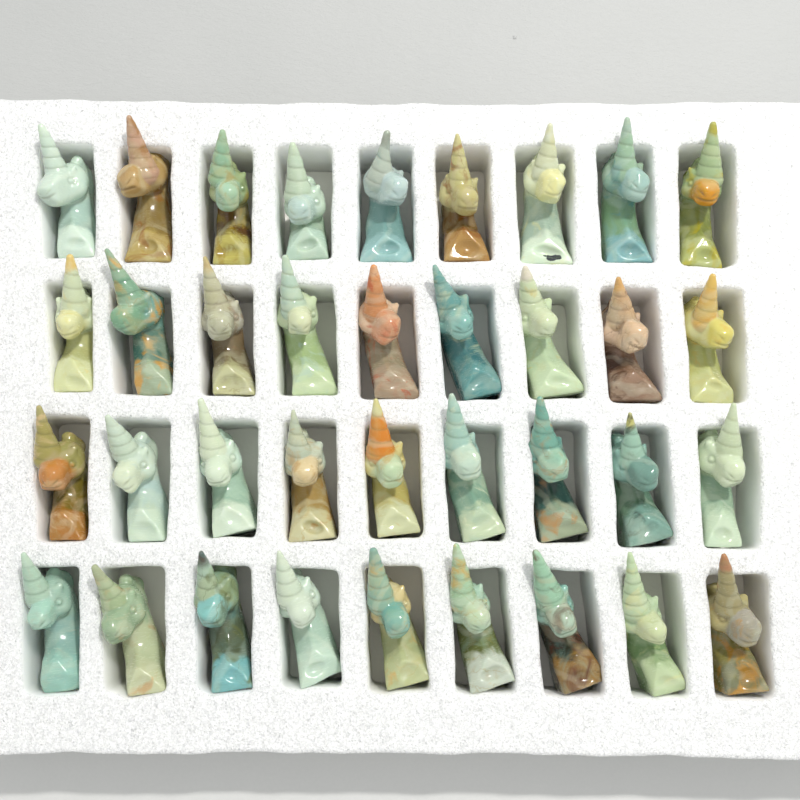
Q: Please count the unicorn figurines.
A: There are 36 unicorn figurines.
